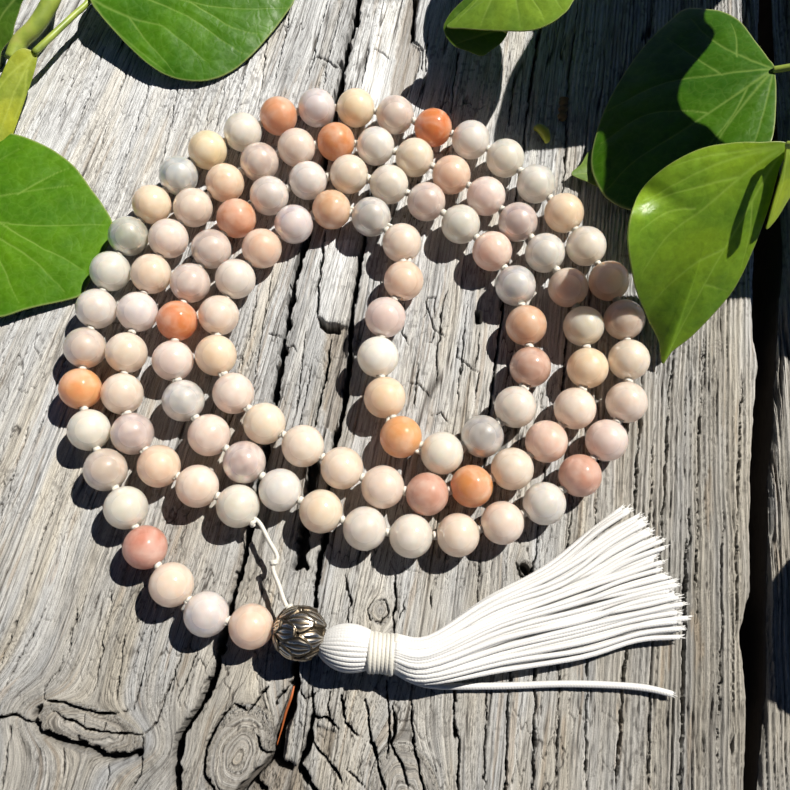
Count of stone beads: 106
